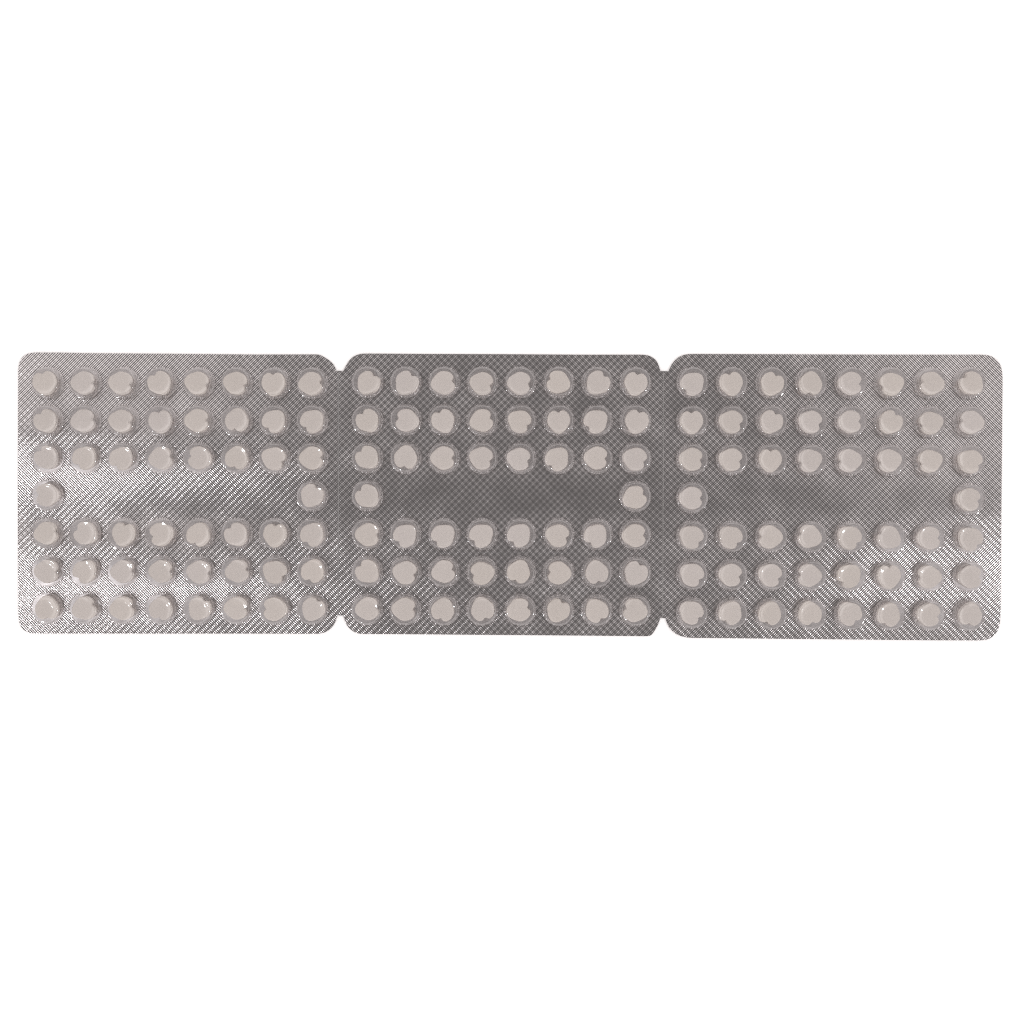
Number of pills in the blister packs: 150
